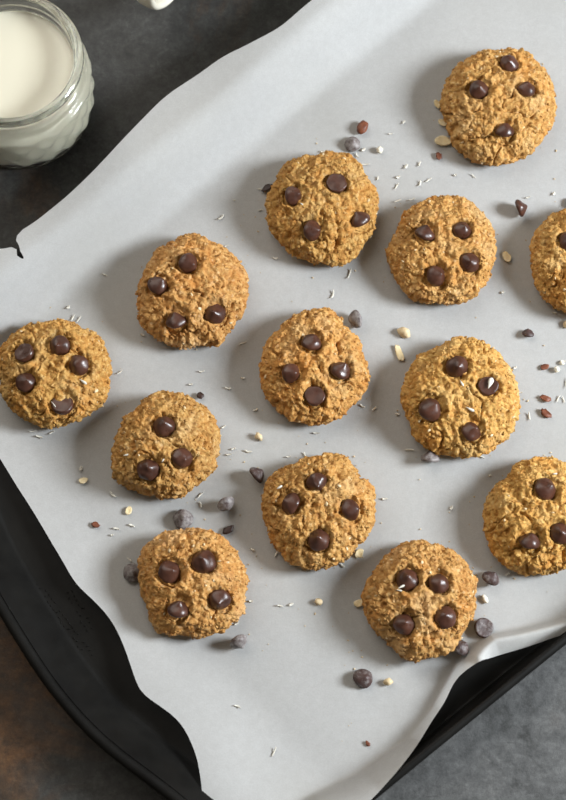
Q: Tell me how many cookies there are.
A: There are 13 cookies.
